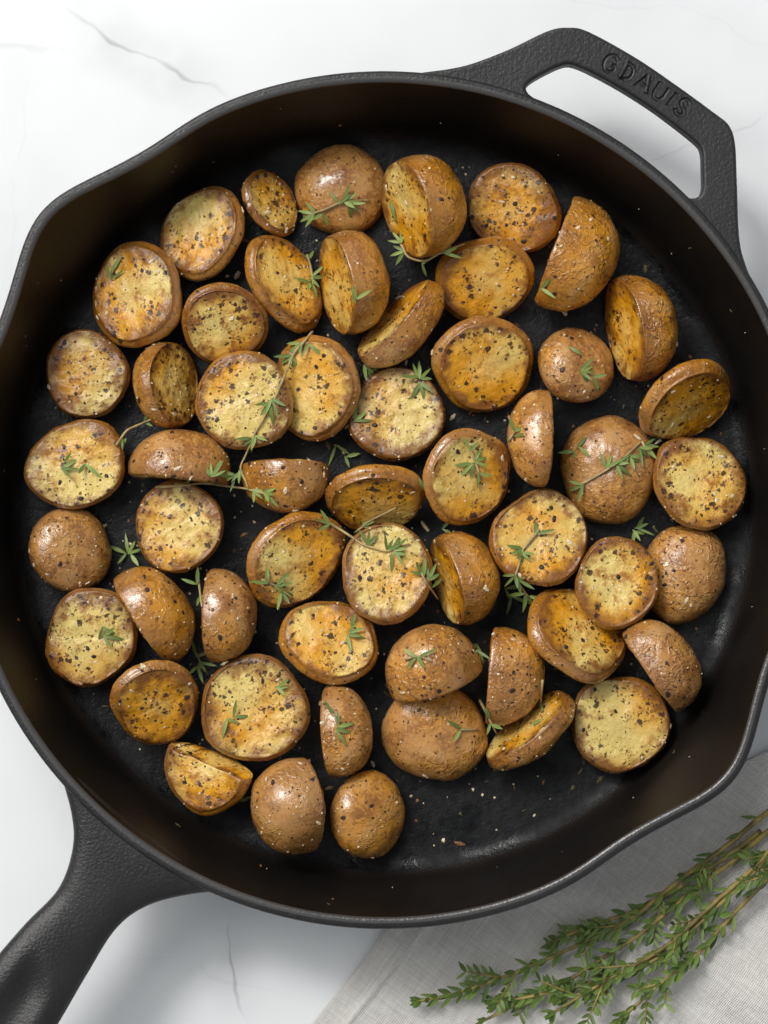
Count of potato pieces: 54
